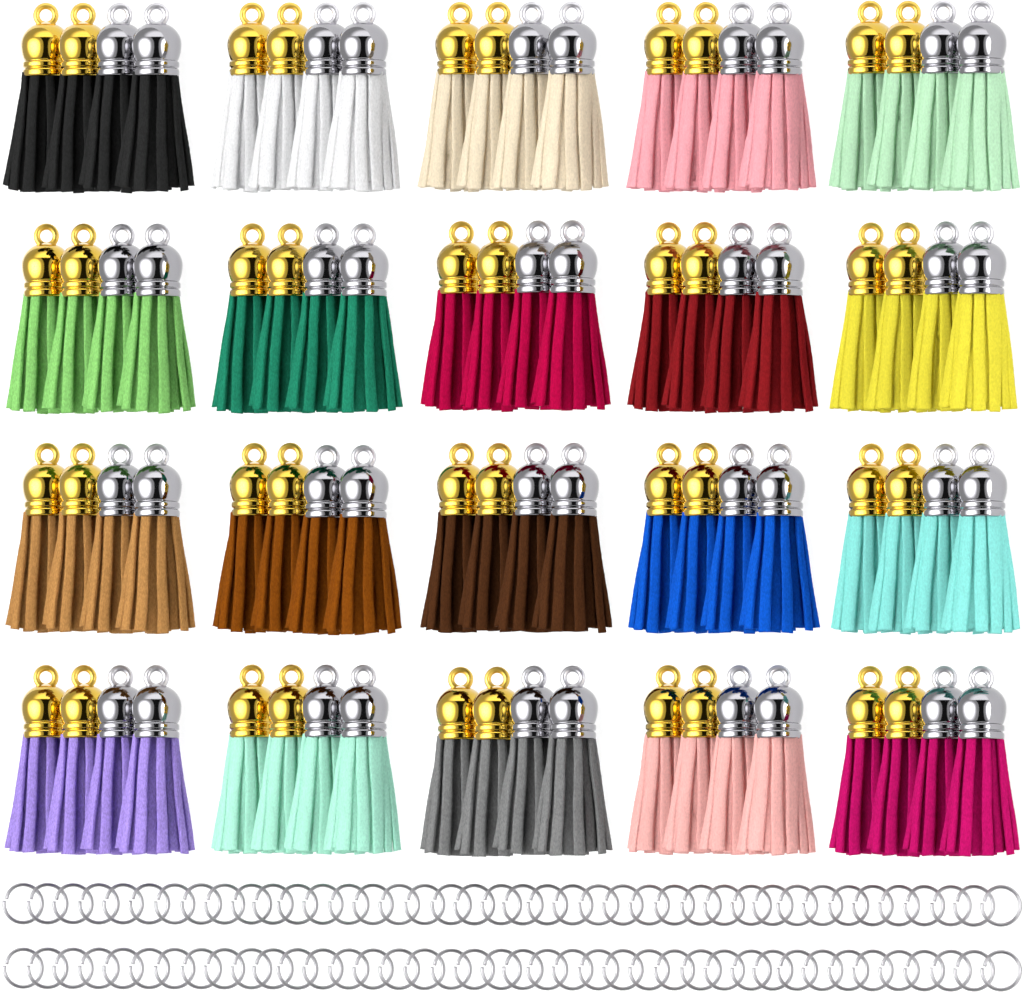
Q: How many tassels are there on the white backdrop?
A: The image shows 80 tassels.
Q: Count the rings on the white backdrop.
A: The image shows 80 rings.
